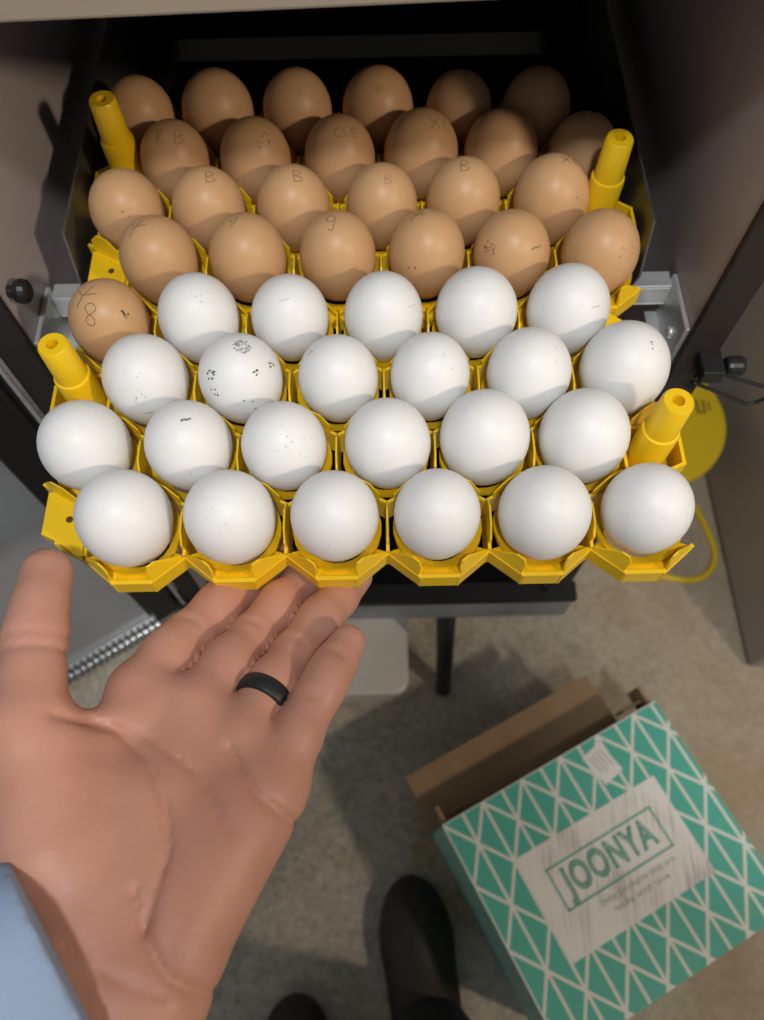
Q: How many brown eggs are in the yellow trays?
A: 25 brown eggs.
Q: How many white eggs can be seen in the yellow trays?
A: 23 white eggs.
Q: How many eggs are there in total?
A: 48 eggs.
